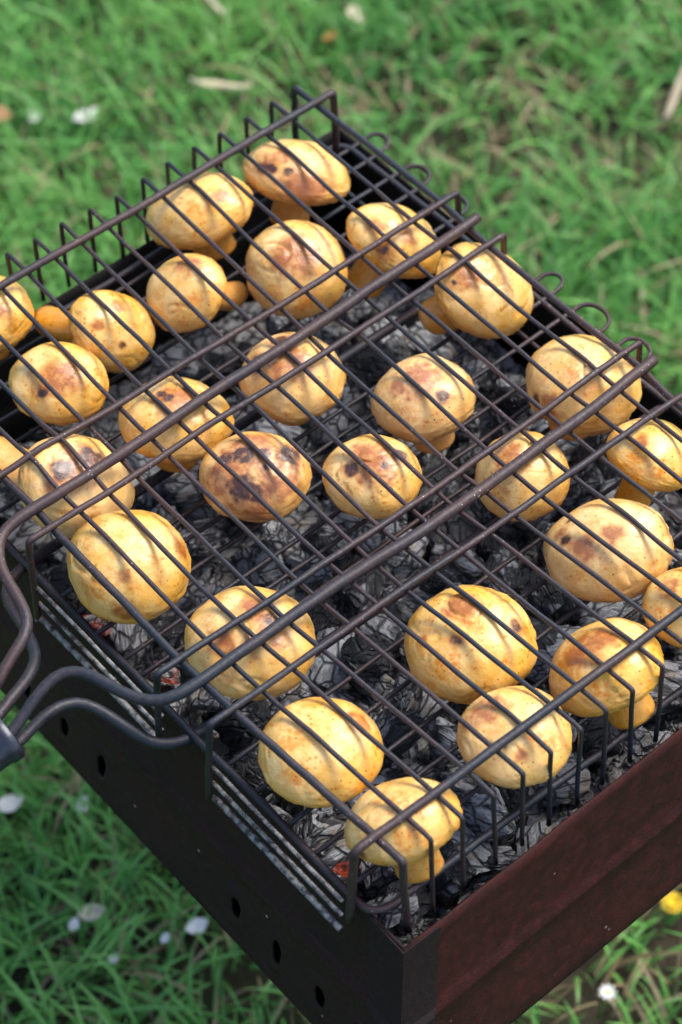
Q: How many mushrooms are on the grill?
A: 27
